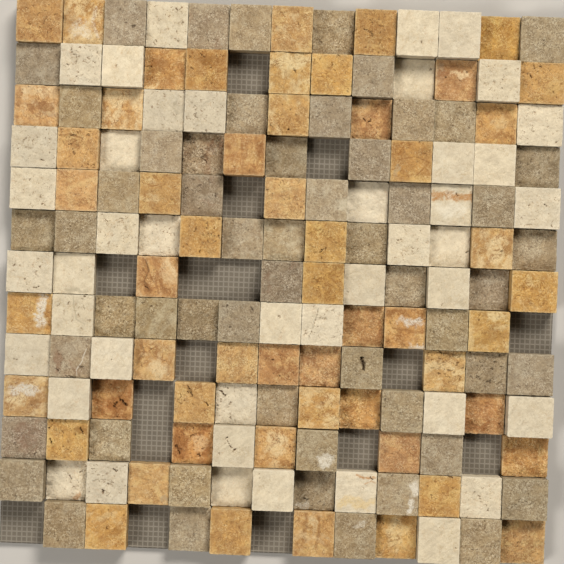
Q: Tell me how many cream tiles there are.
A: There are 43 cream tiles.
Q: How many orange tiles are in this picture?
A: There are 55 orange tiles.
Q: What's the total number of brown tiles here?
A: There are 55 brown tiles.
